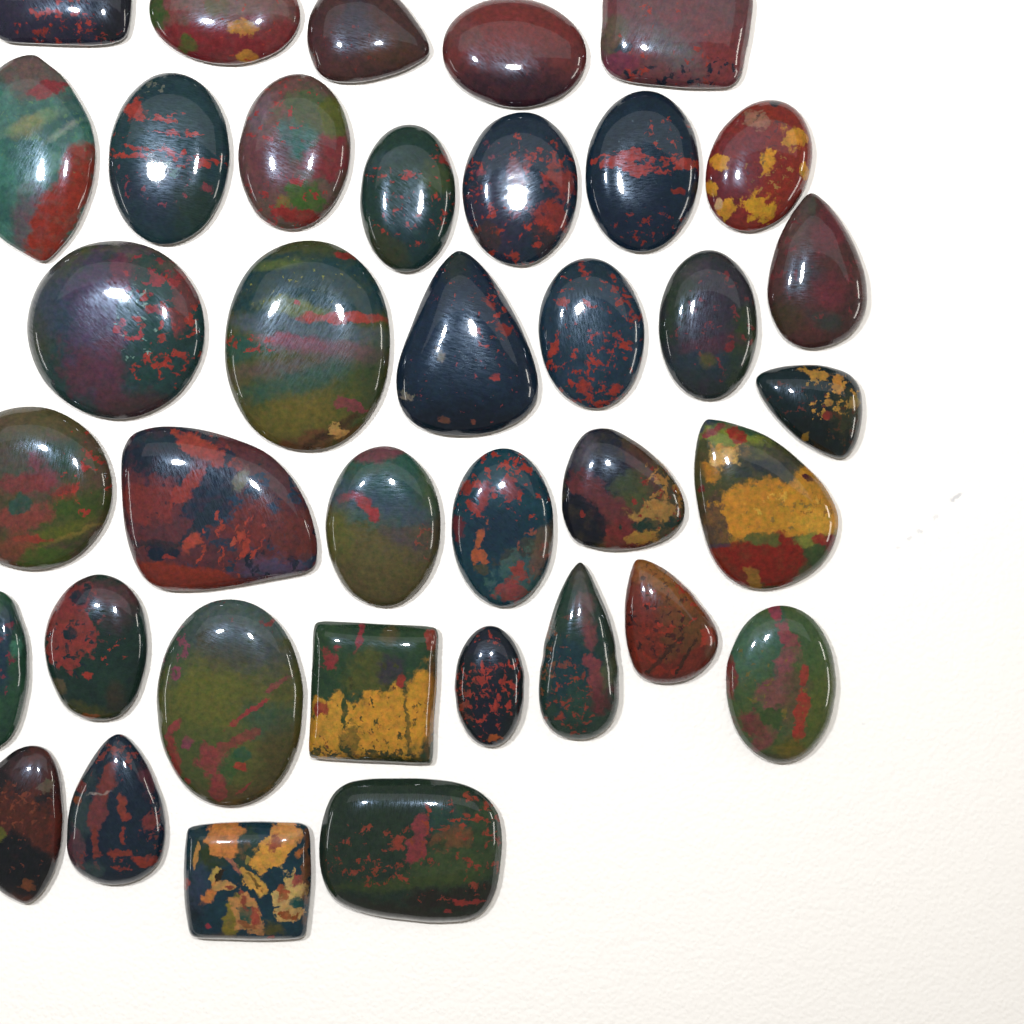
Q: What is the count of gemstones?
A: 37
